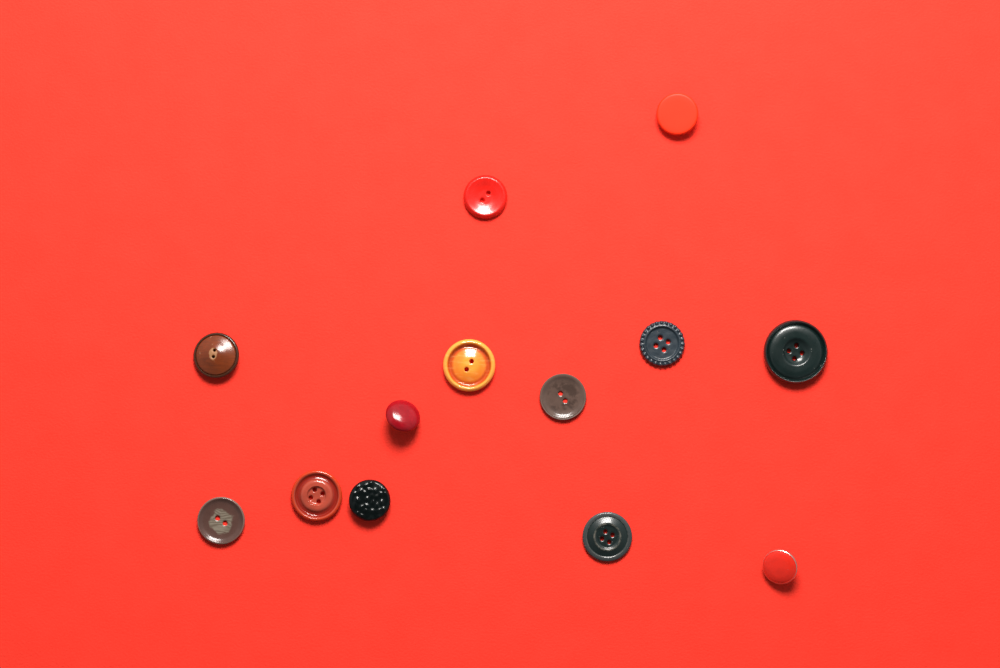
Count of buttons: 13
